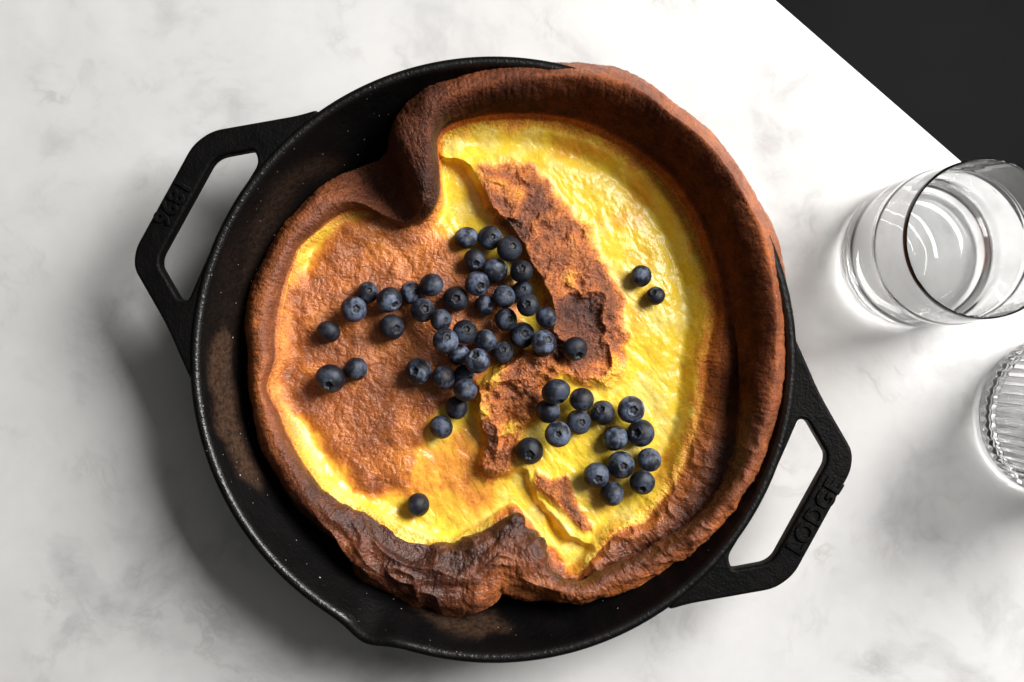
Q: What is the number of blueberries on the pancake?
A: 58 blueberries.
